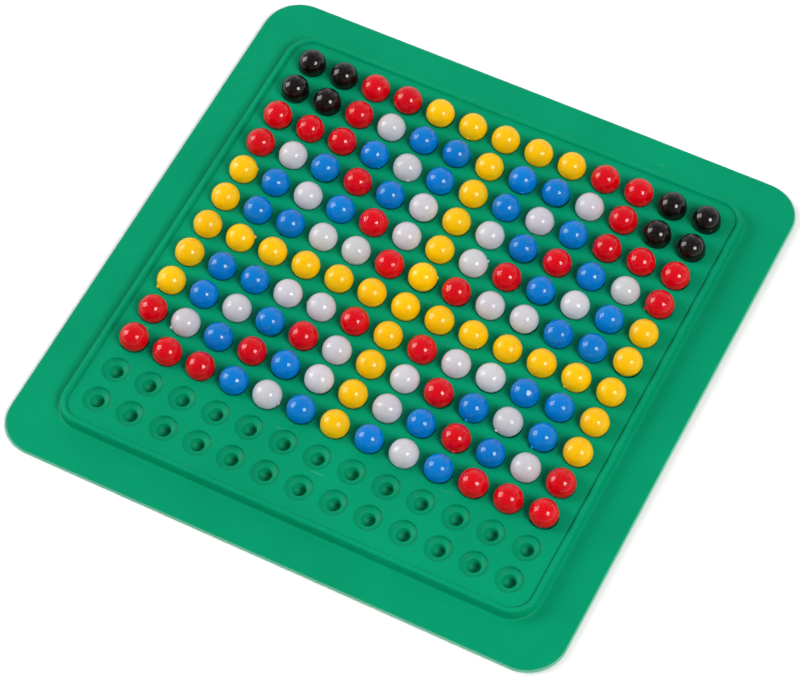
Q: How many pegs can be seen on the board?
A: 143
